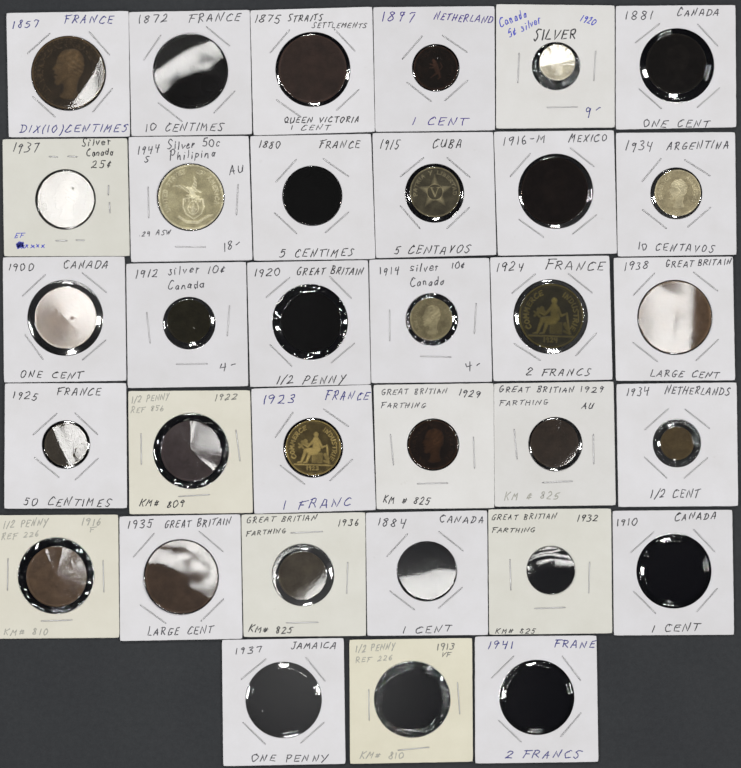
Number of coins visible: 27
